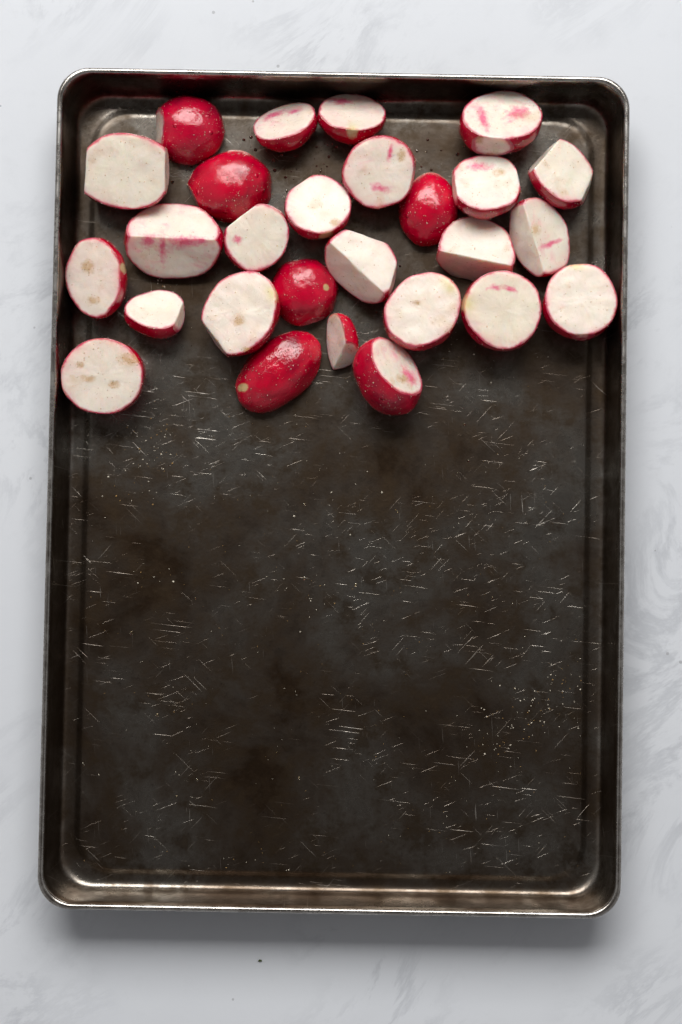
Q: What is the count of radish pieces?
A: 27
